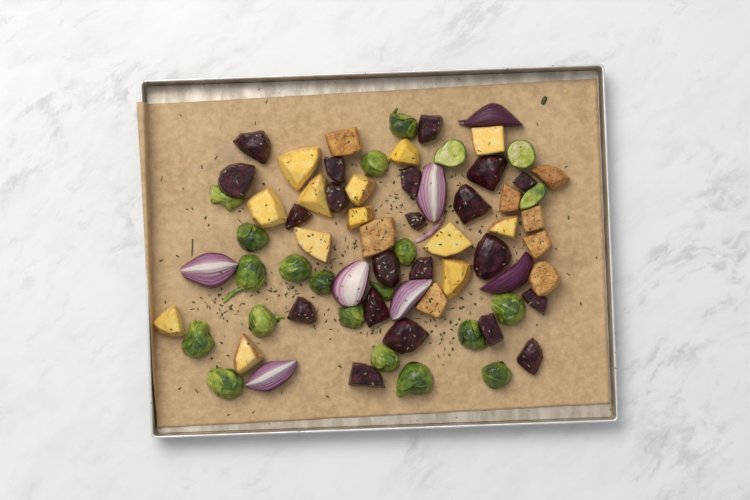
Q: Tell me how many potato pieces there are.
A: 21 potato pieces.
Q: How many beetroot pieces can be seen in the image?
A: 21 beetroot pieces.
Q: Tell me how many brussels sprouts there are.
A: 21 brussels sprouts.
